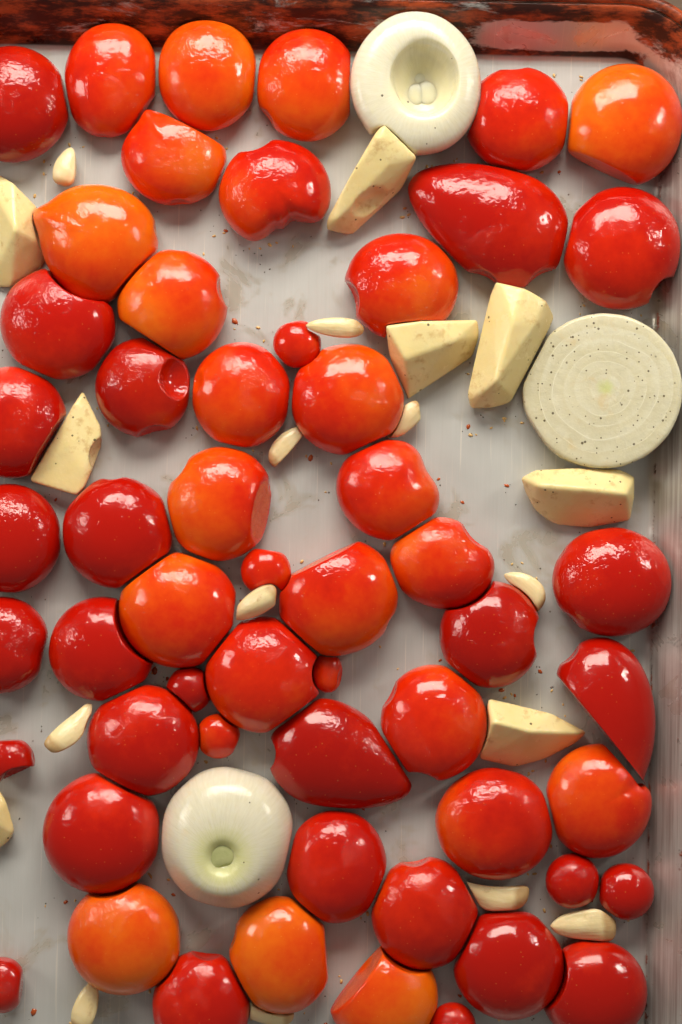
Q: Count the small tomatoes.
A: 10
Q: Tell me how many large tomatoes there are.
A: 45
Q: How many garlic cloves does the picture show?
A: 11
